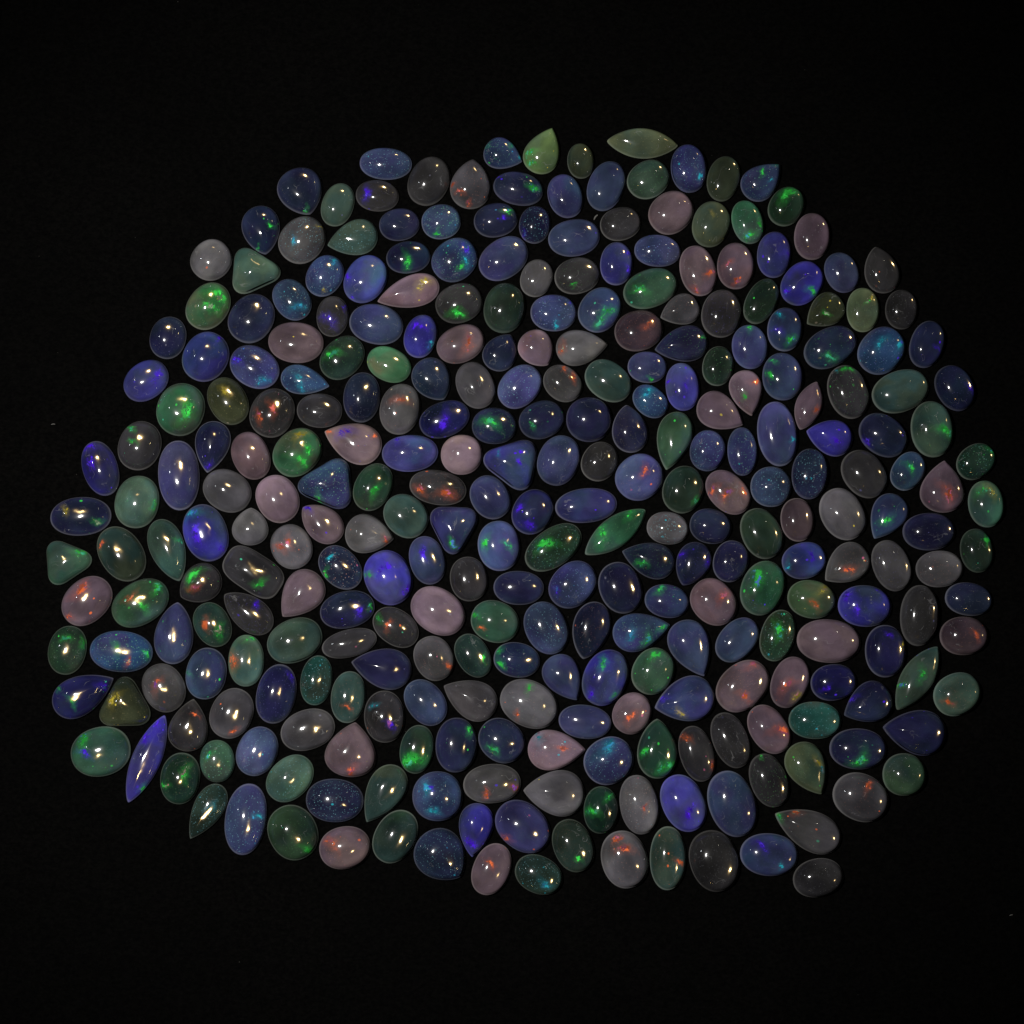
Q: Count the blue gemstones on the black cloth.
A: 131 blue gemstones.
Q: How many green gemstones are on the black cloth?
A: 73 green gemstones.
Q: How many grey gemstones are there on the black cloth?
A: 60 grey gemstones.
